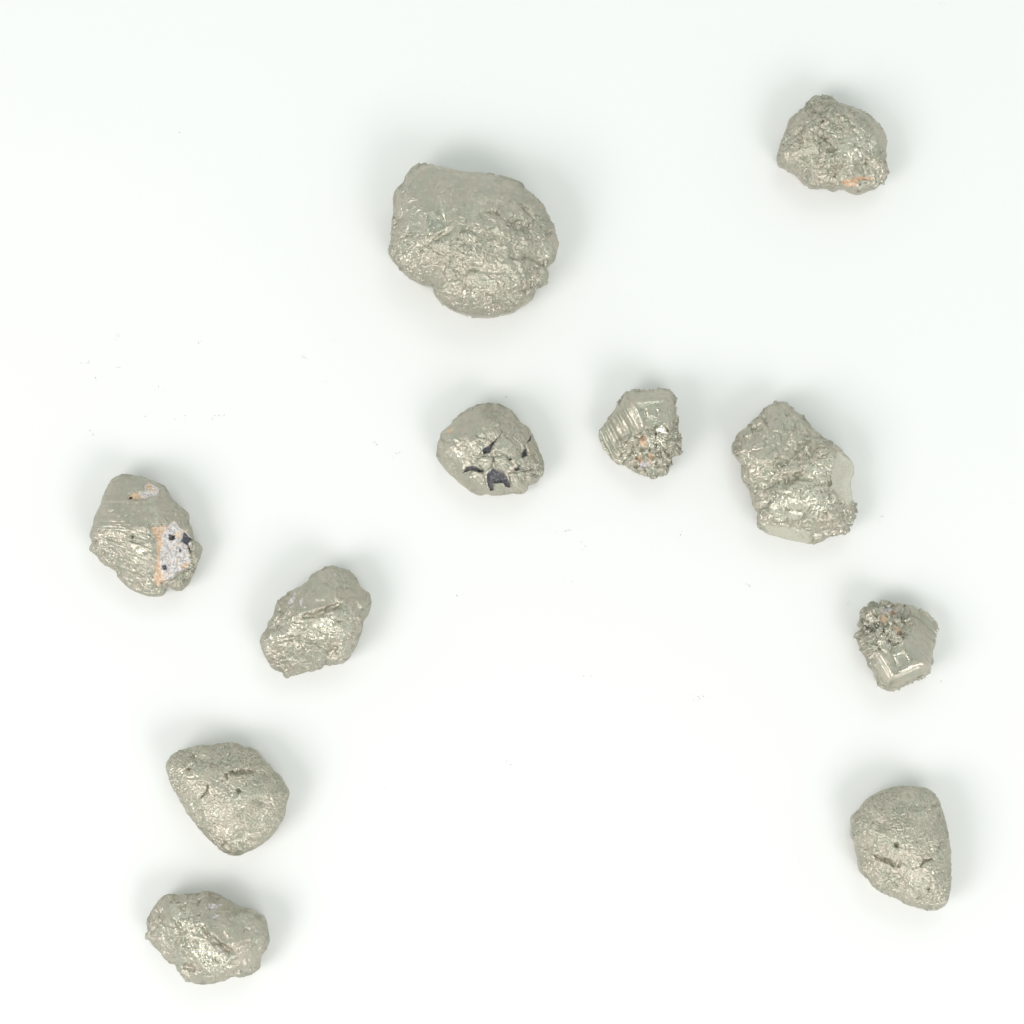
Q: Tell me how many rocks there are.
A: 11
